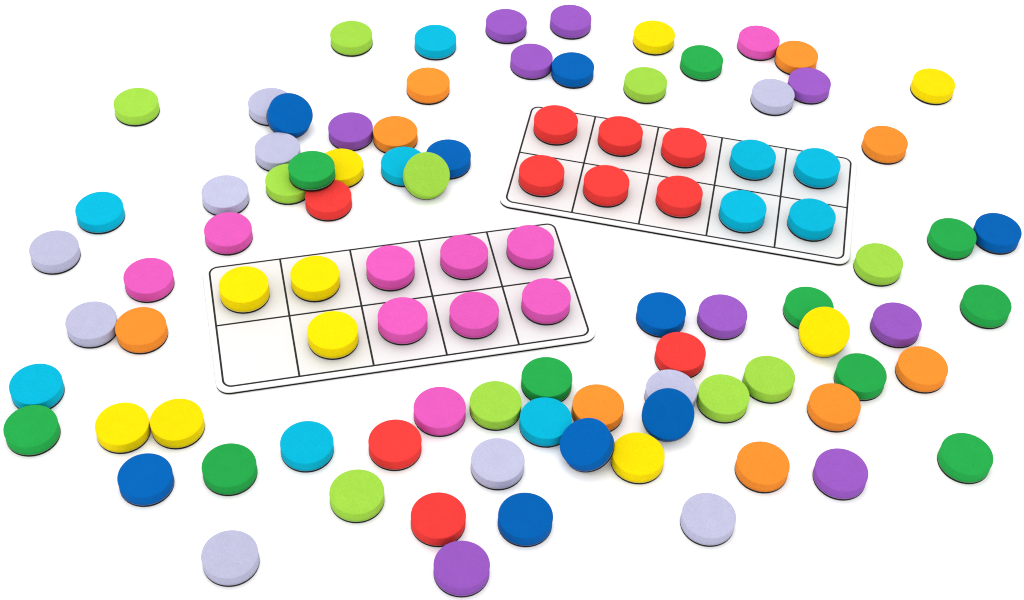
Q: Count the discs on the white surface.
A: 97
